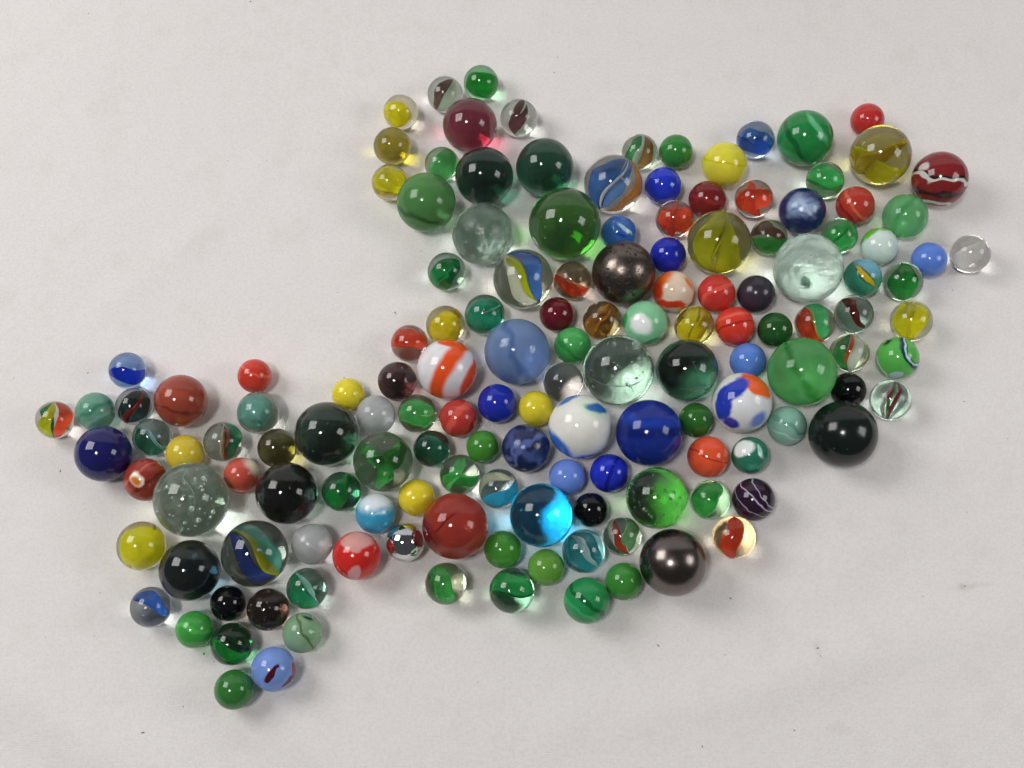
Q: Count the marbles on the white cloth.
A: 146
